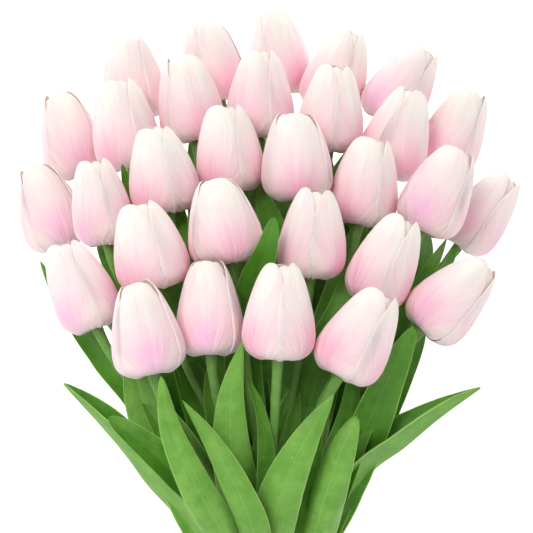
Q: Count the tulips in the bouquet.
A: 30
